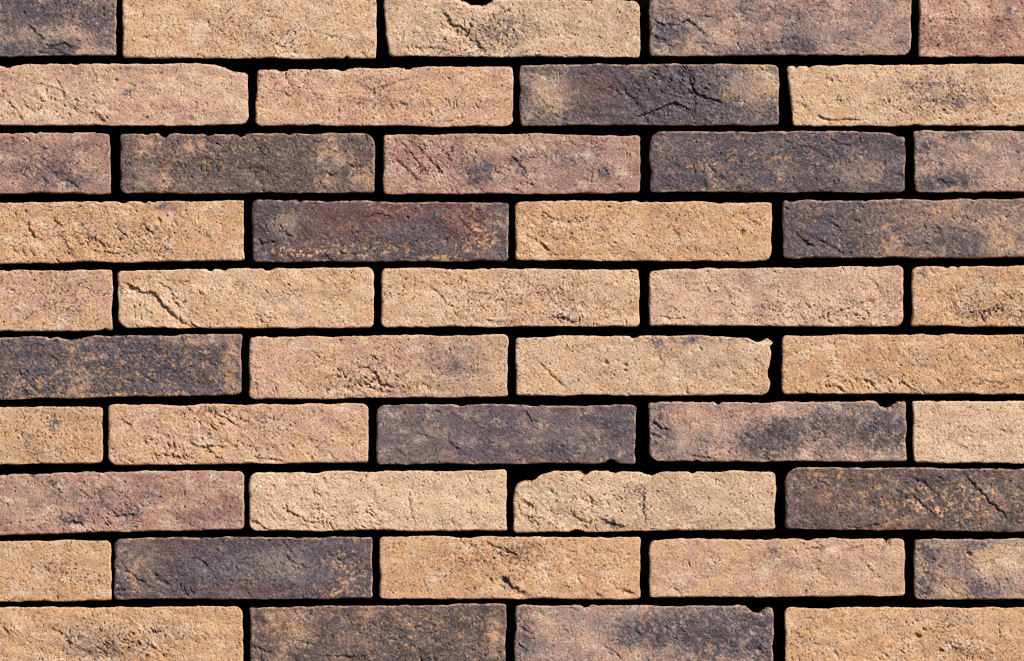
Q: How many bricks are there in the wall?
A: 45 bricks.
